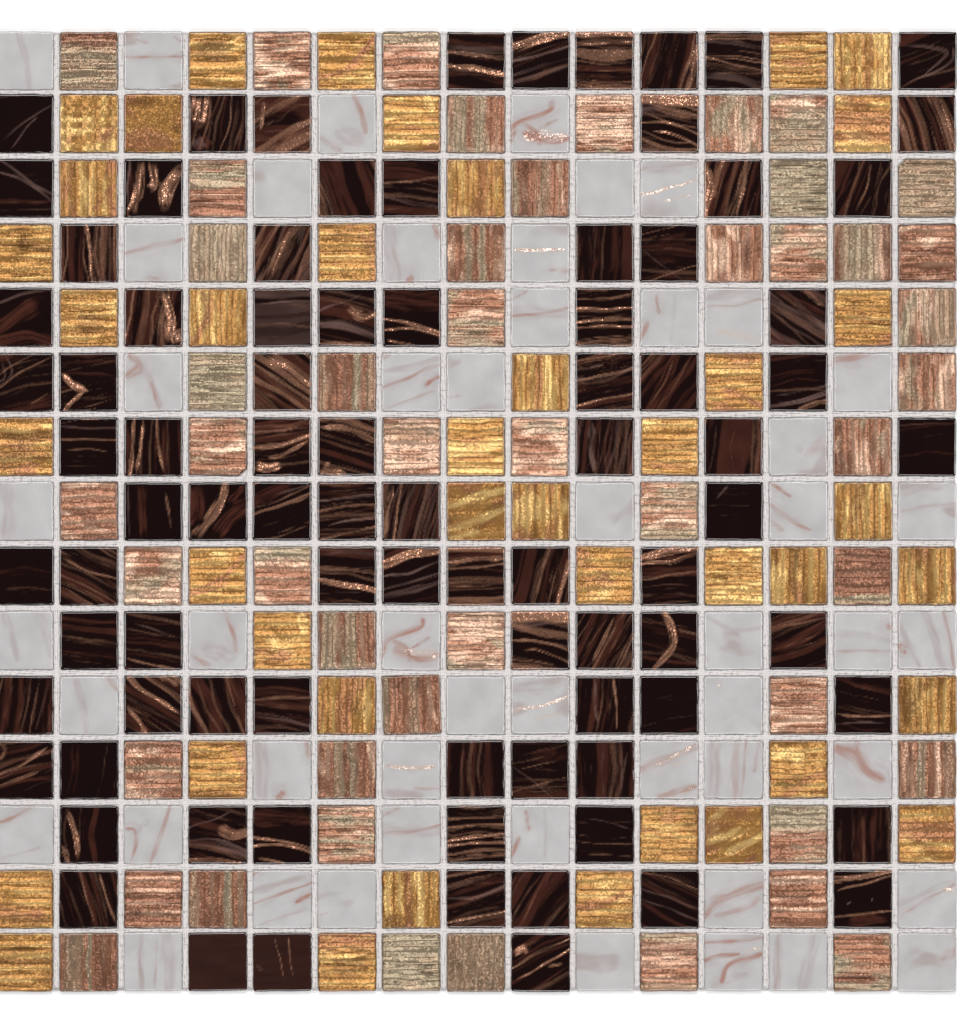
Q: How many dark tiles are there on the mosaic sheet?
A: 86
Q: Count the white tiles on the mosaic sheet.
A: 50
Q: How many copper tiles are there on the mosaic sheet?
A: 48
